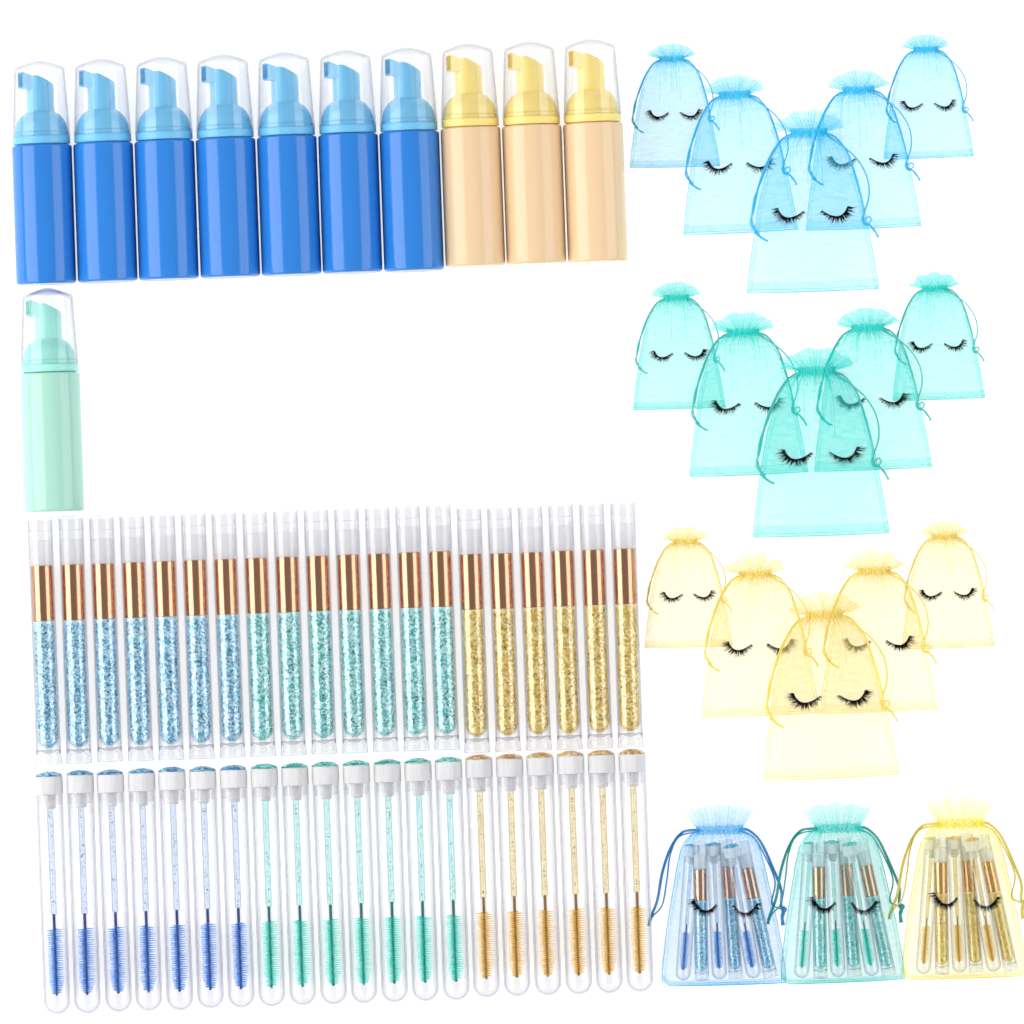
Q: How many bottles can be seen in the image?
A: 11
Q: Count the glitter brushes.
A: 29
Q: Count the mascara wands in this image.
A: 29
